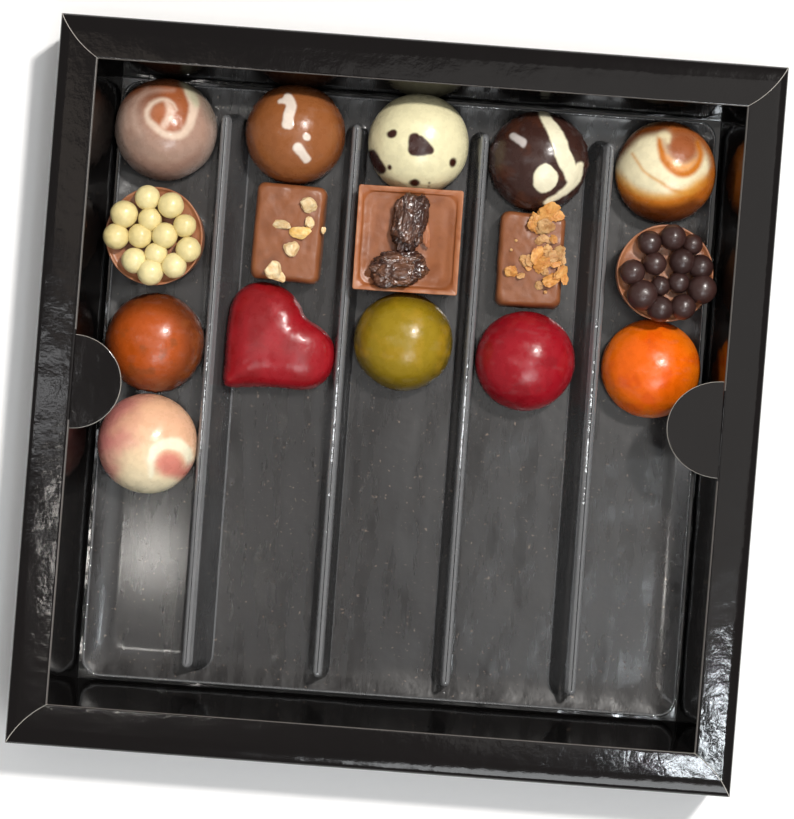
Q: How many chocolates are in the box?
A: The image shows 16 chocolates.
